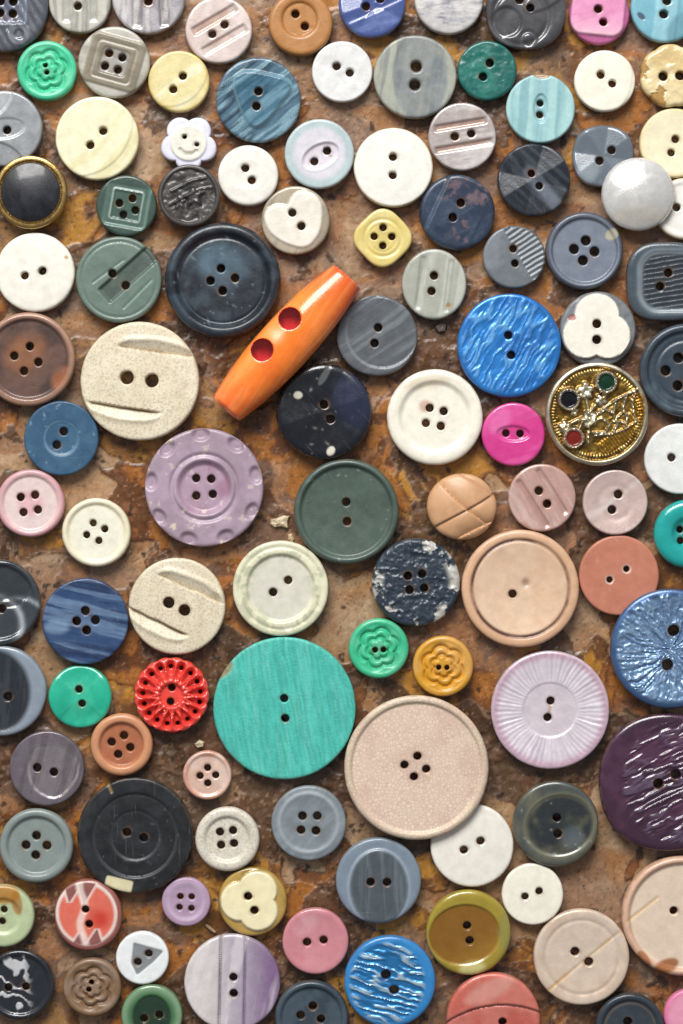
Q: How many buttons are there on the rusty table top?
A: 112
